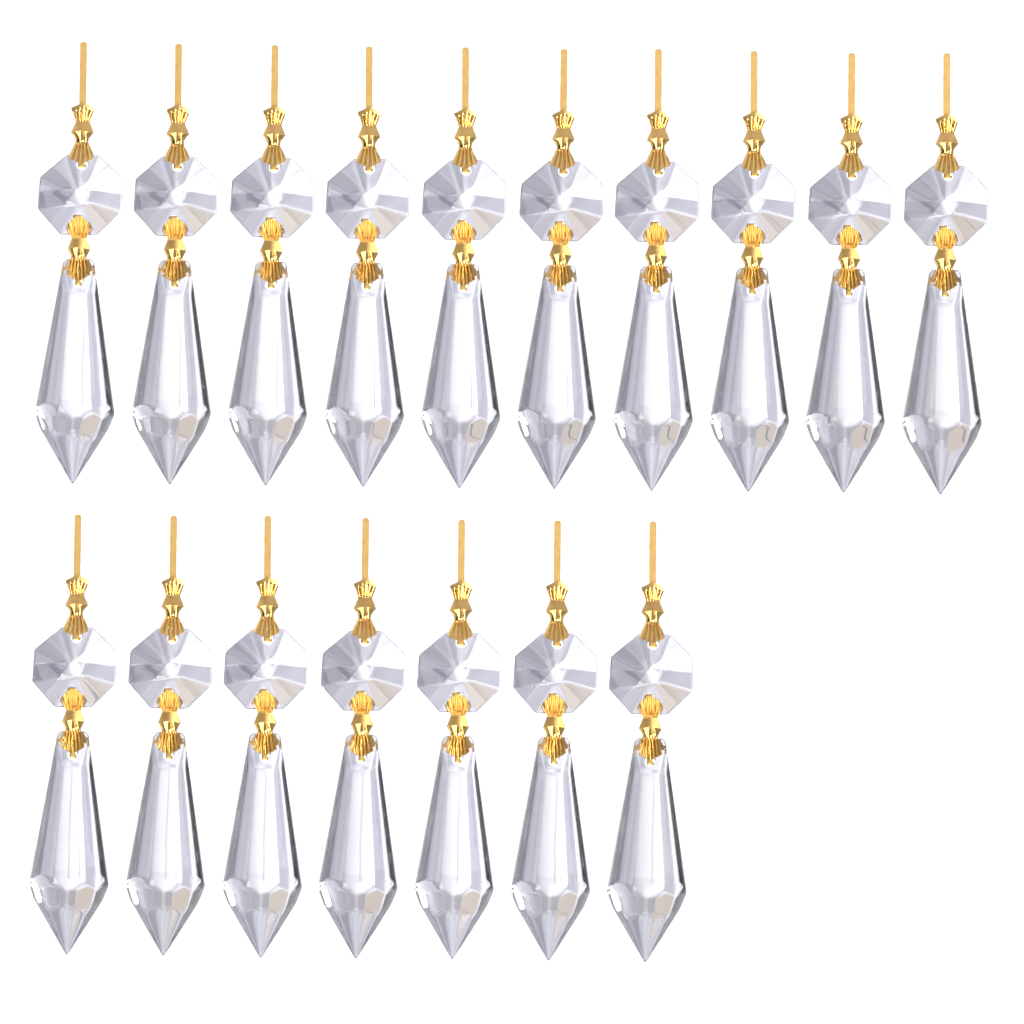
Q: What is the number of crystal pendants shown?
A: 17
